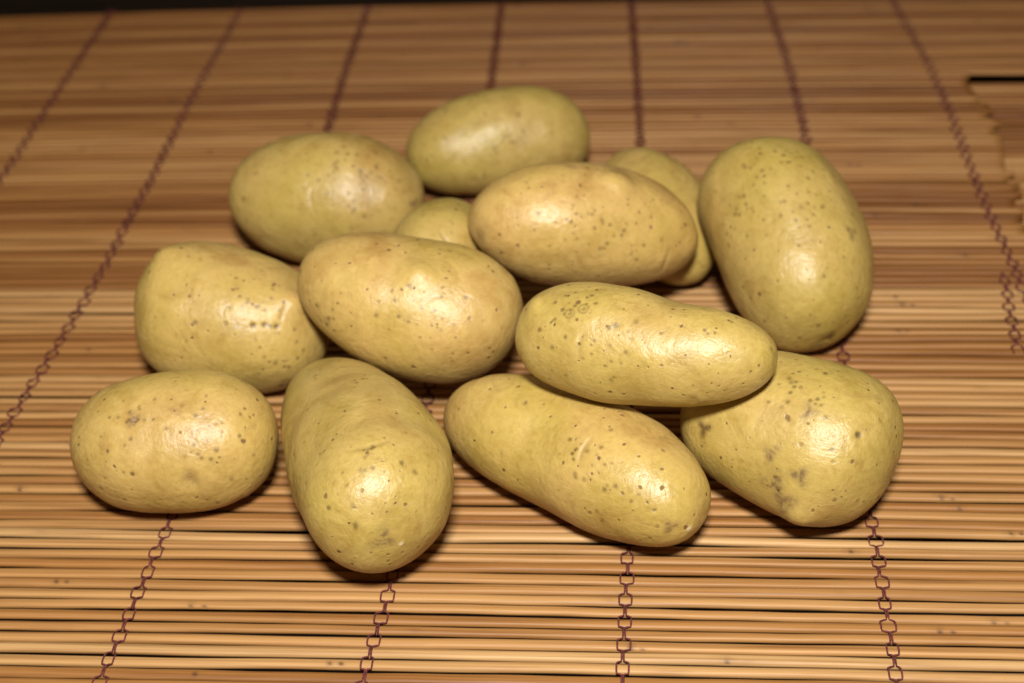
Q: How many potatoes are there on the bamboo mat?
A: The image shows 13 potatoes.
